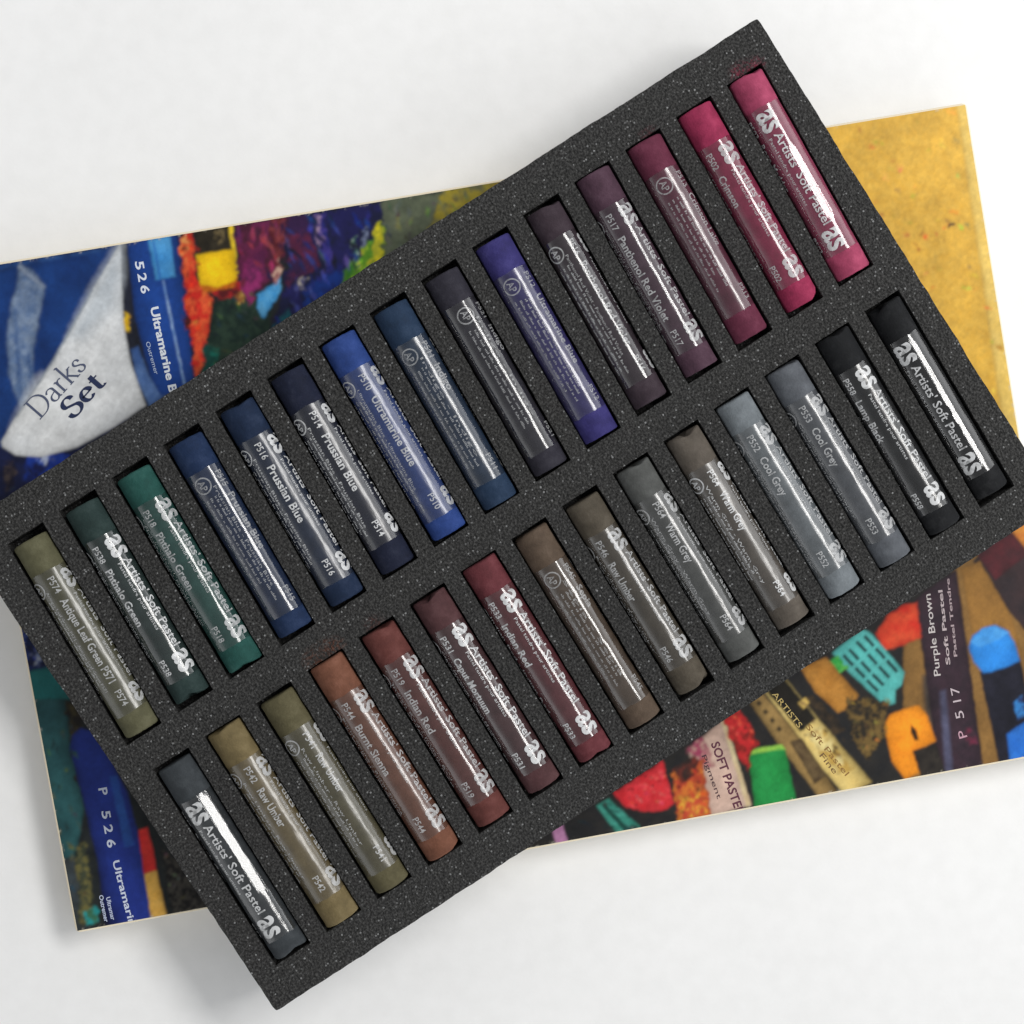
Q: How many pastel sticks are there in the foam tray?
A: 30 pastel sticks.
